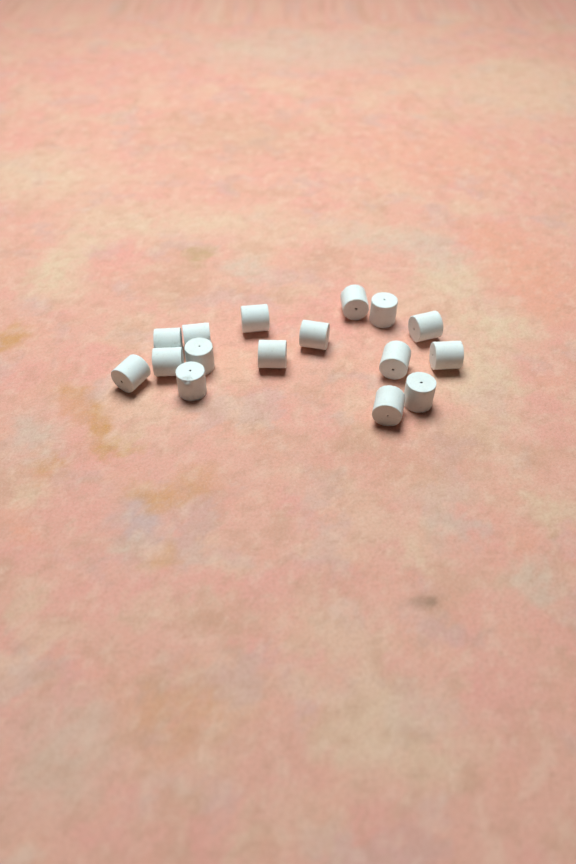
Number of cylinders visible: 16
